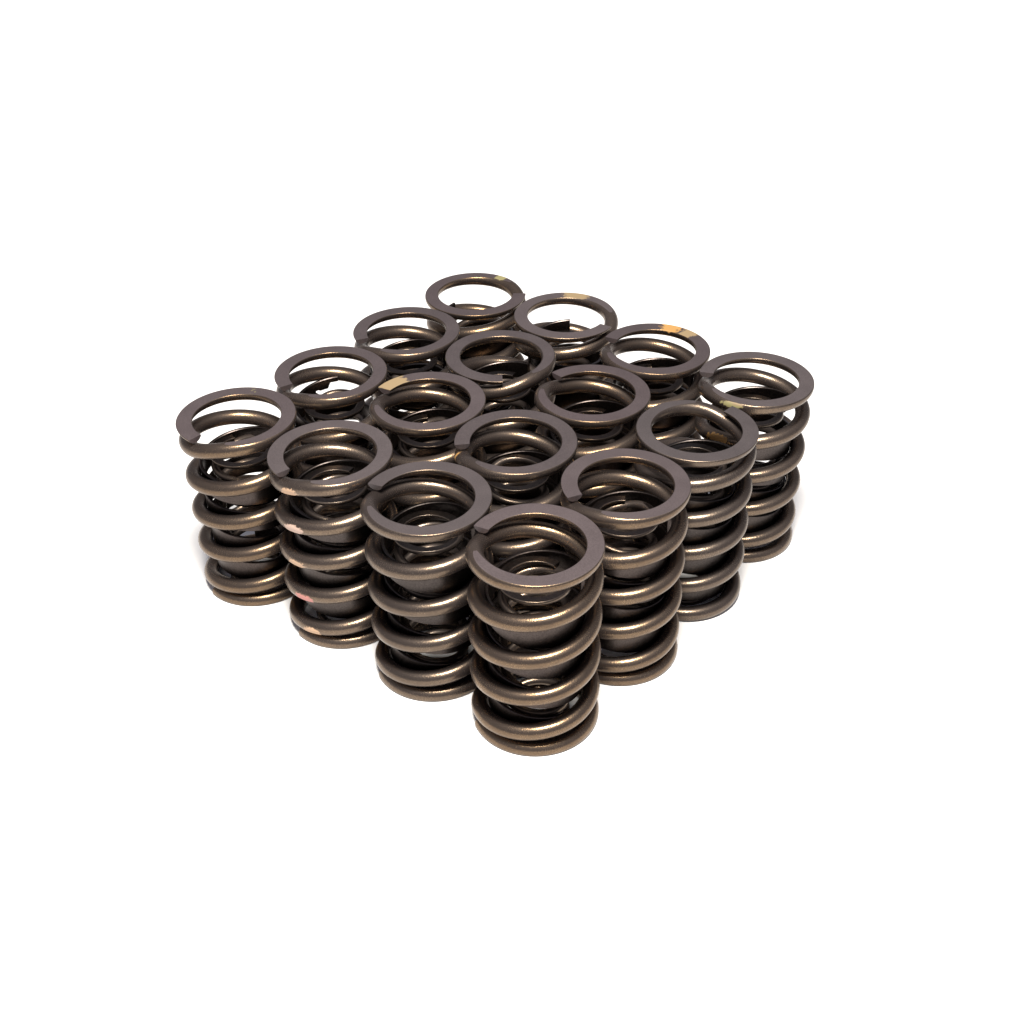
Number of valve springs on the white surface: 16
